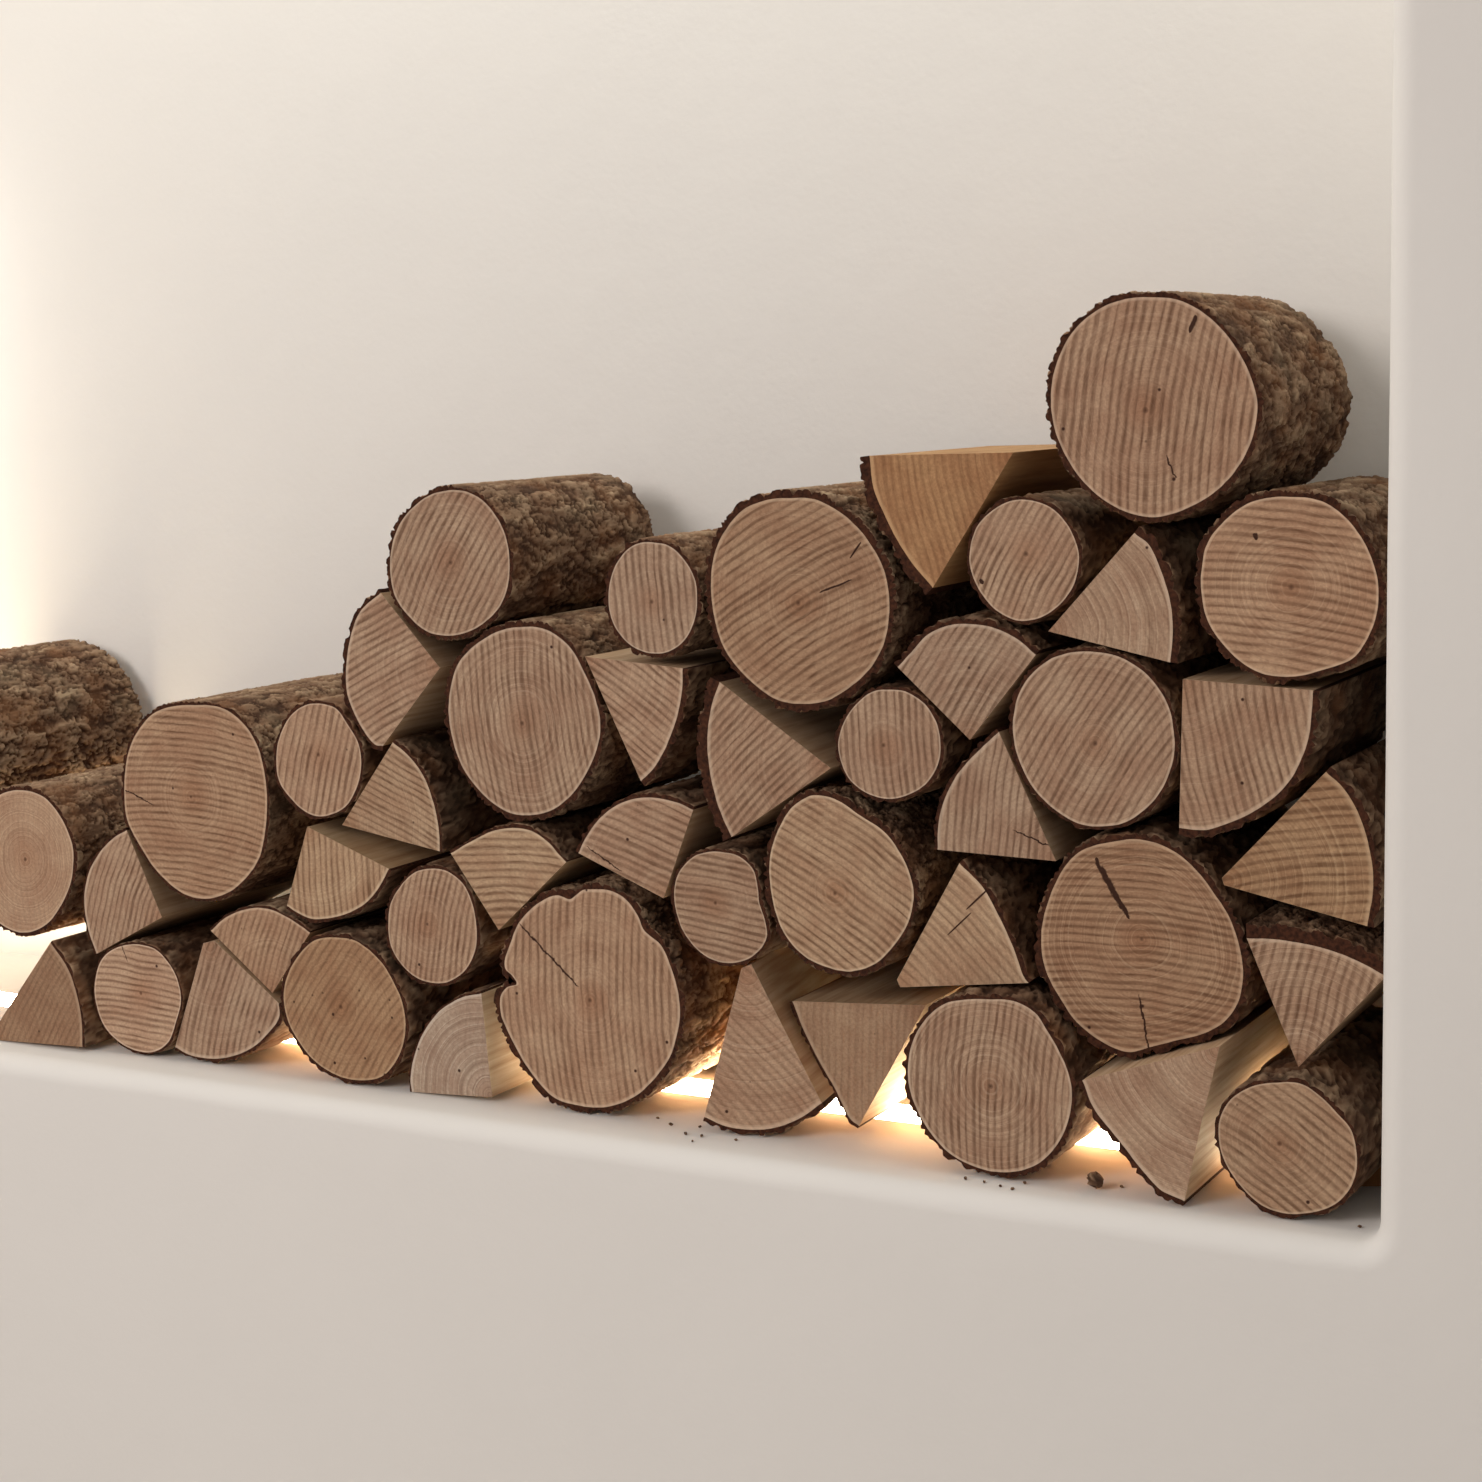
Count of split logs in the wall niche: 23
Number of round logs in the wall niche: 22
